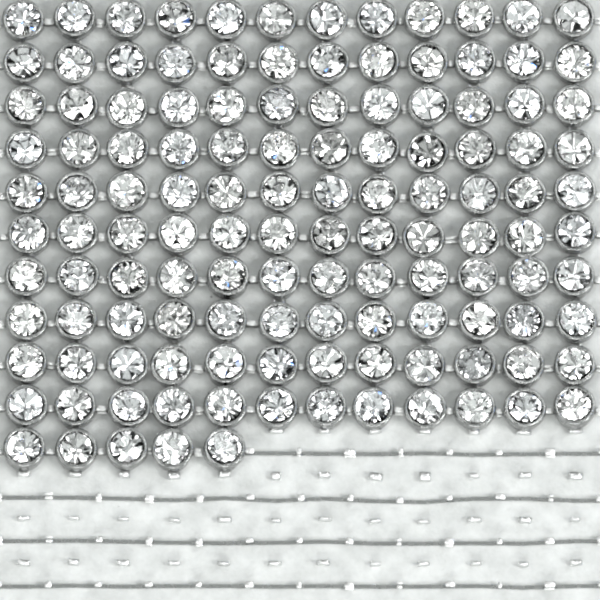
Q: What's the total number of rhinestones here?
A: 125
